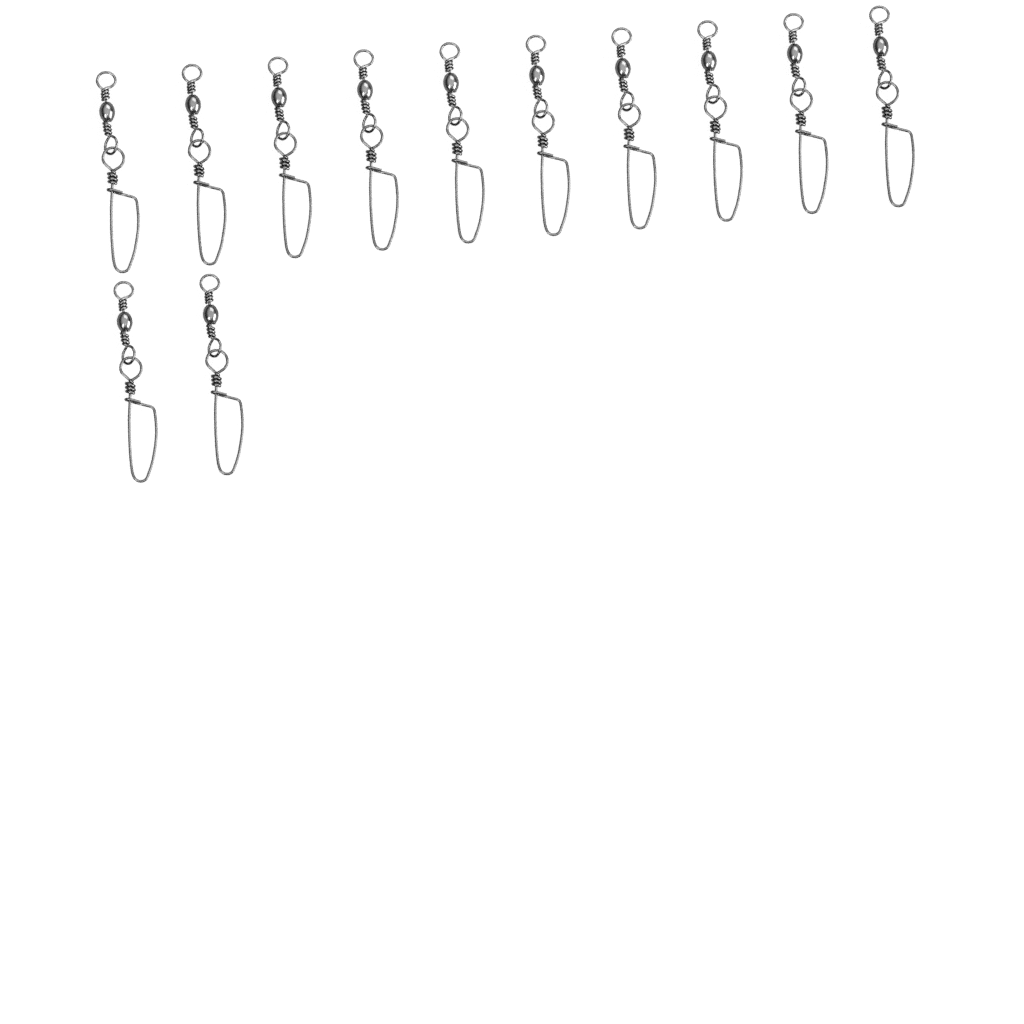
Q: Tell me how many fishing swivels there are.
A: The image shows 12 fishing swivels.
